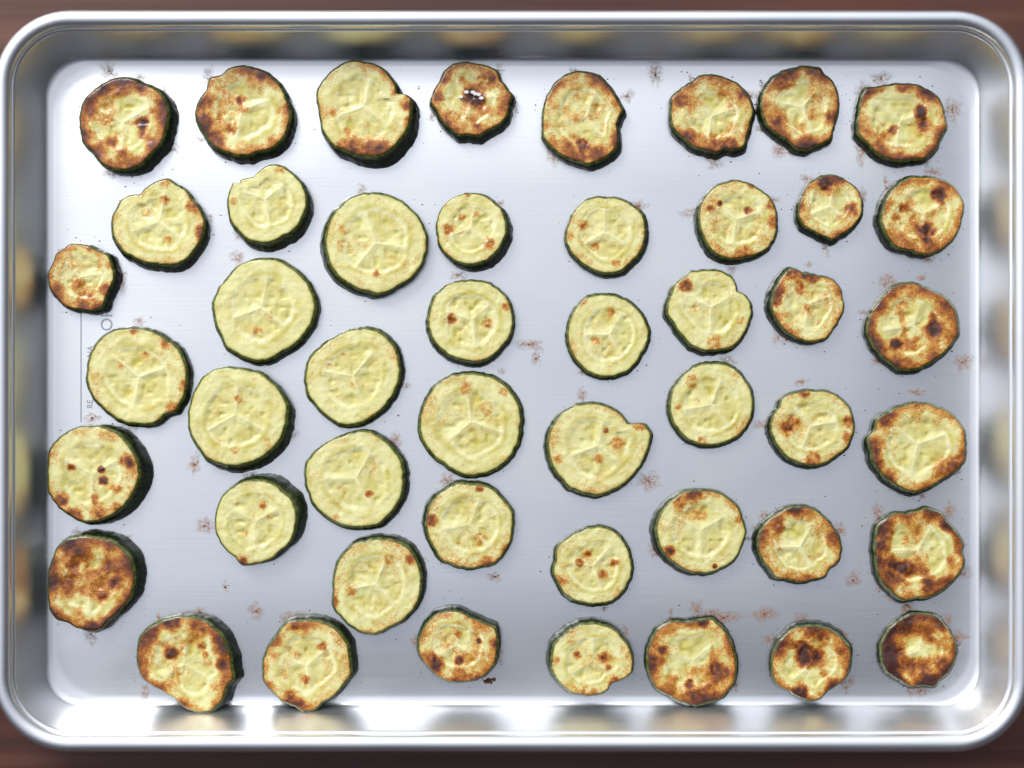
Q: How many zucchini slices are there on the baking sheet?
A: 48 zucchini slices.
